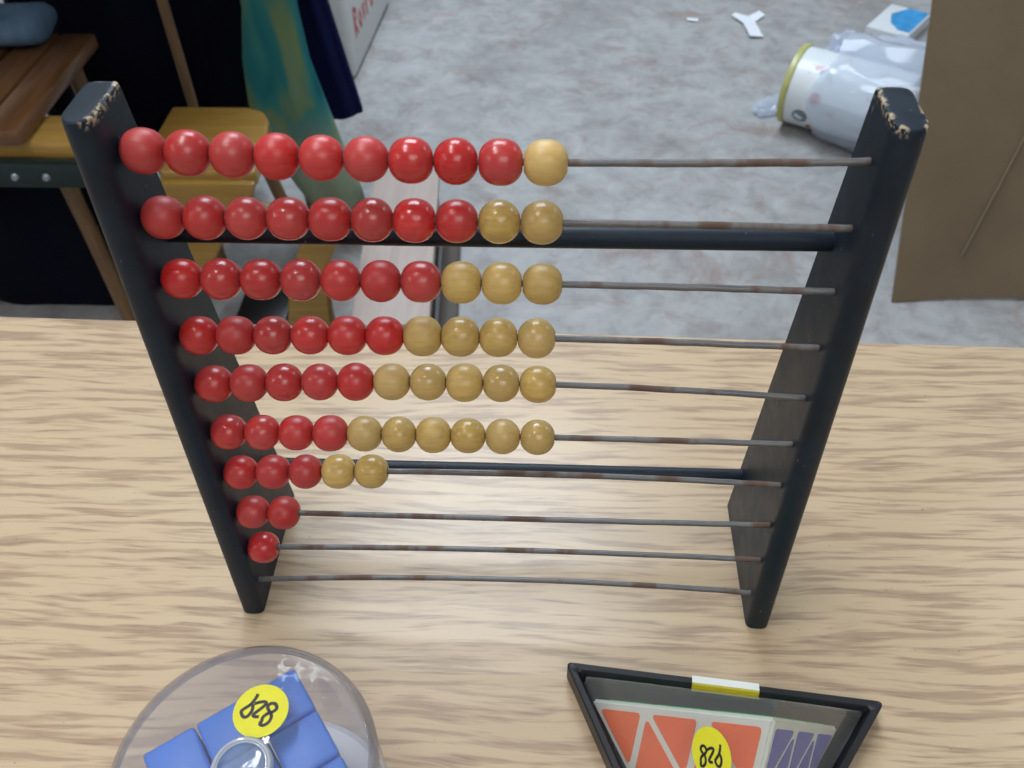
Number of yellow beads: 23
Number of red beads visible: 45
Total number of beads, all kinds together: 68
